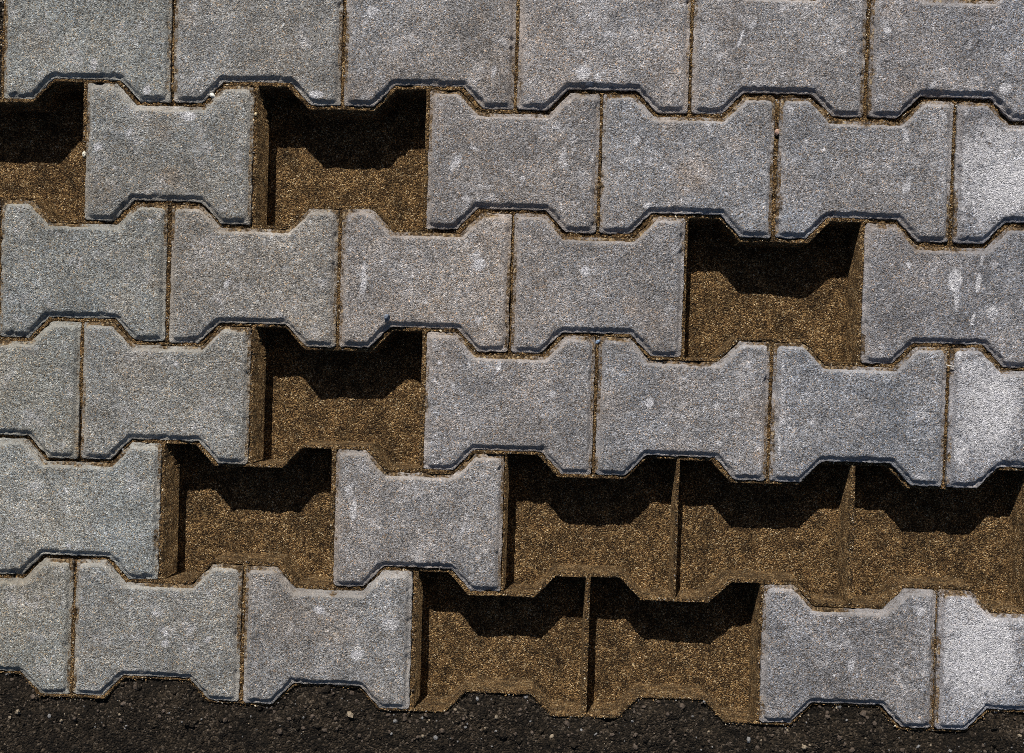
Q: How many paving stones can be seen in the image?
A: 29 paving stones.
